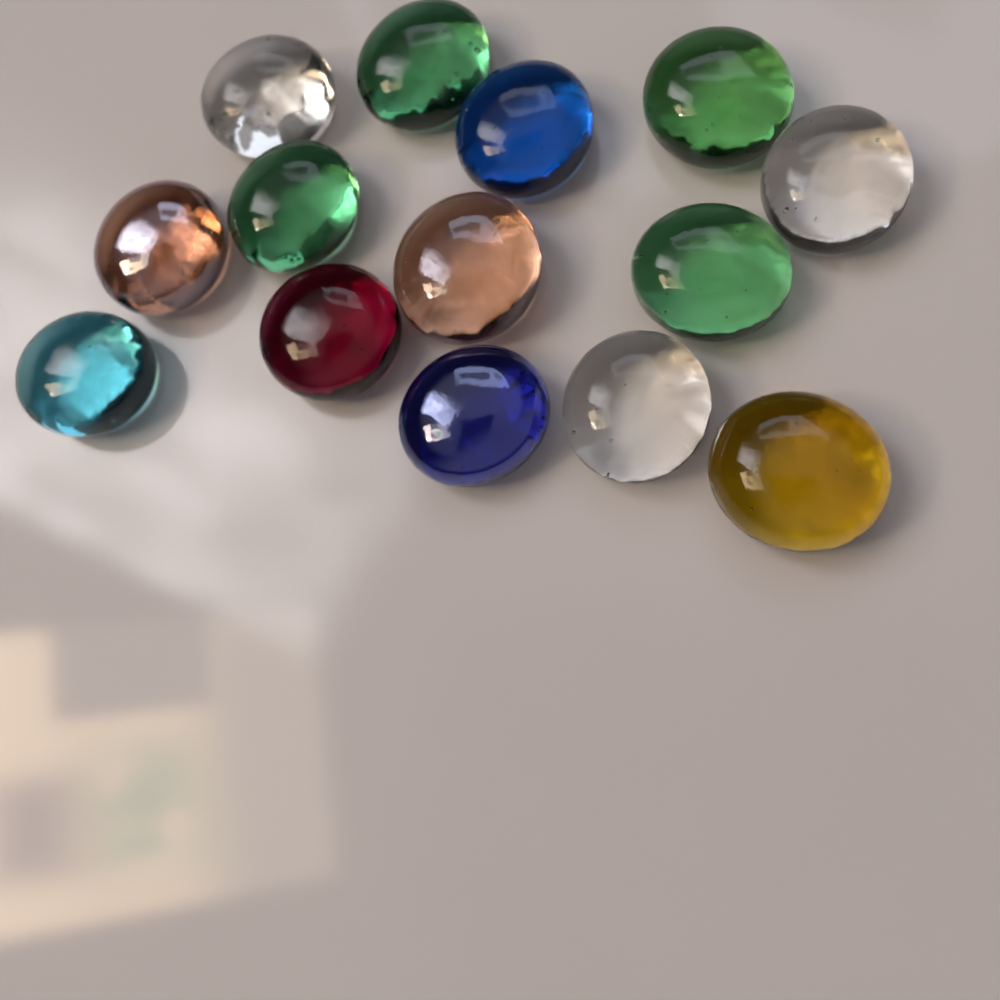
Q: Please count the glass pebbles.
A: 14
